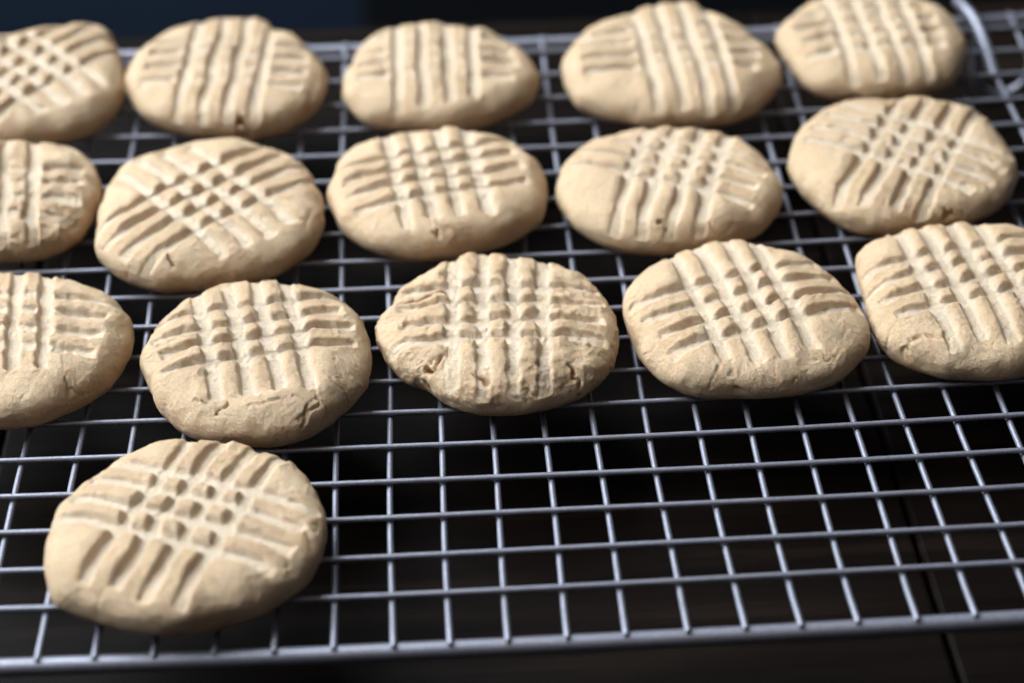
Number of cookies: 16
